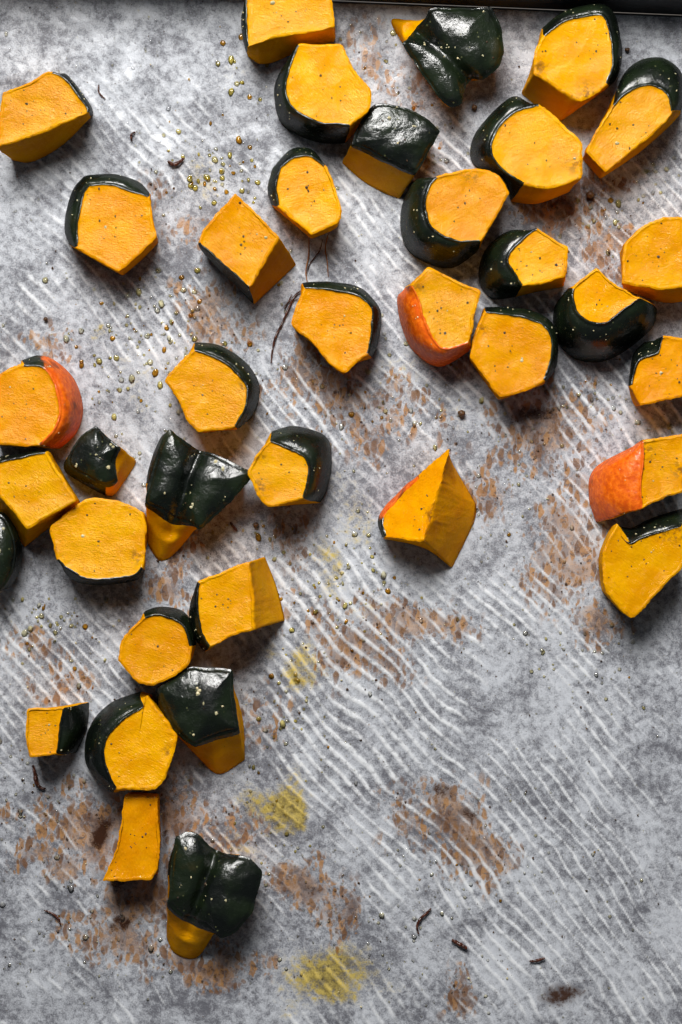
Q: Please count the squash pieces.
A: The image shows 37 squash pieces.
